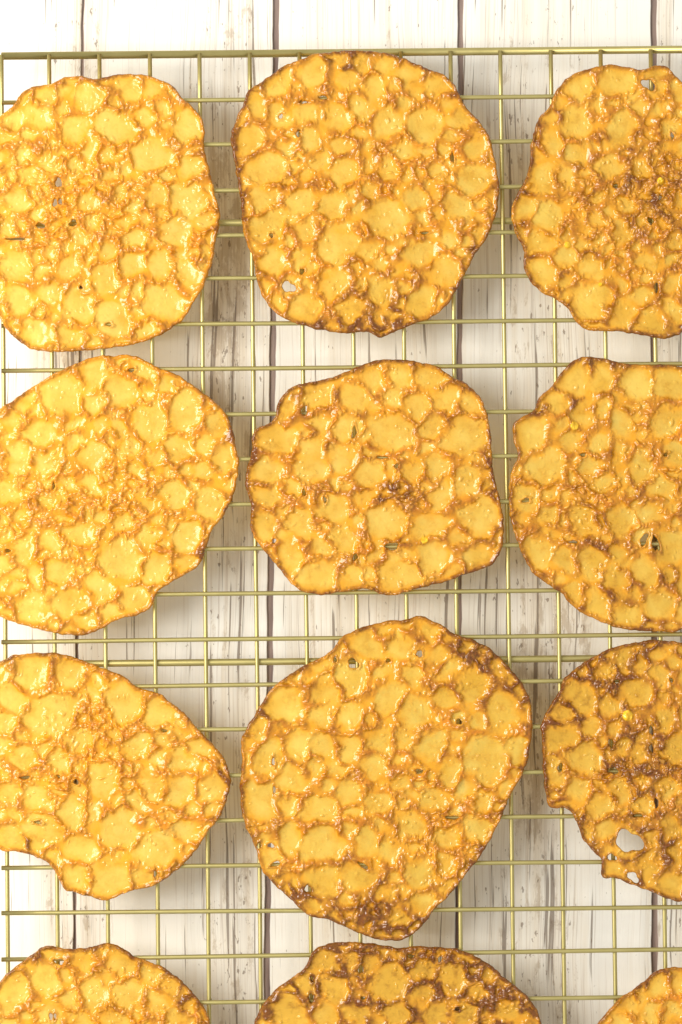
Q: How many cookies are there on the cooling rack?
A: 12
